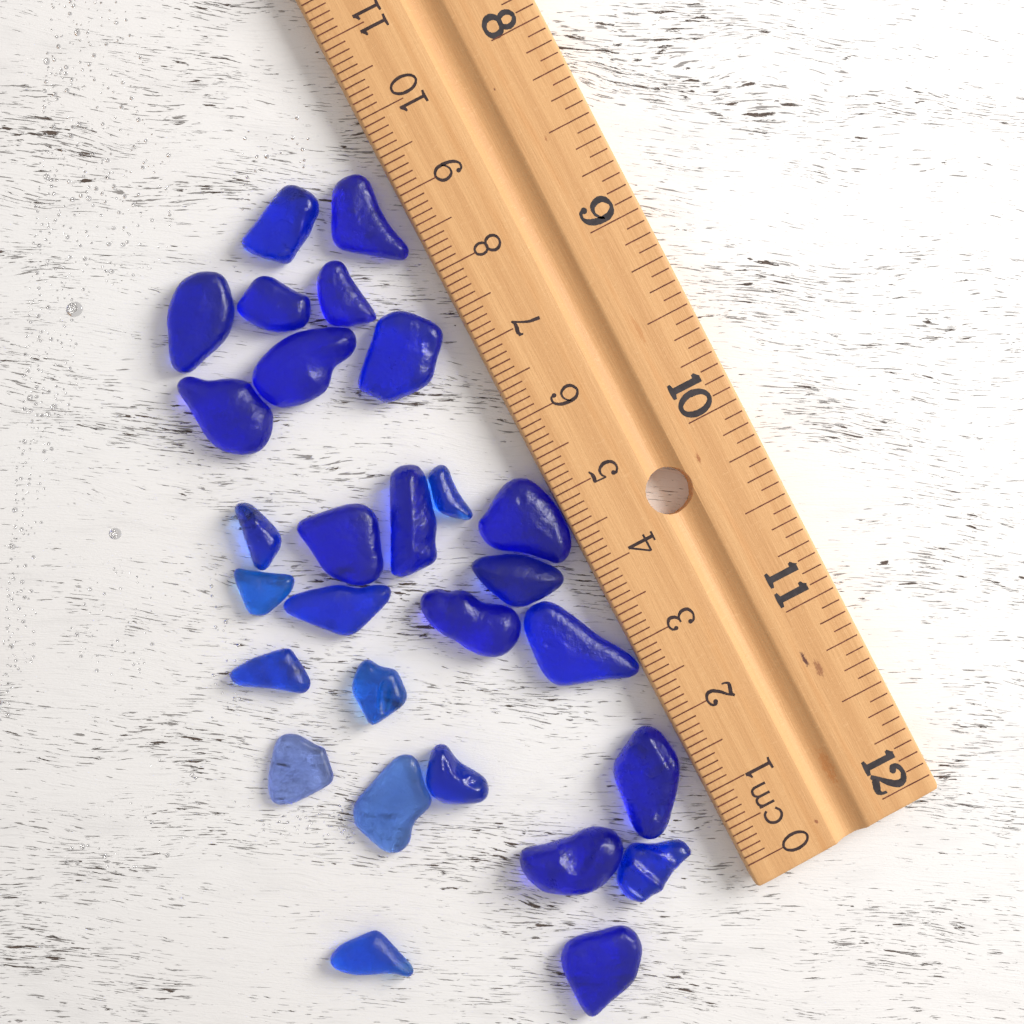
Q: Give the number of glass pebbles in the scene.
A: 28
